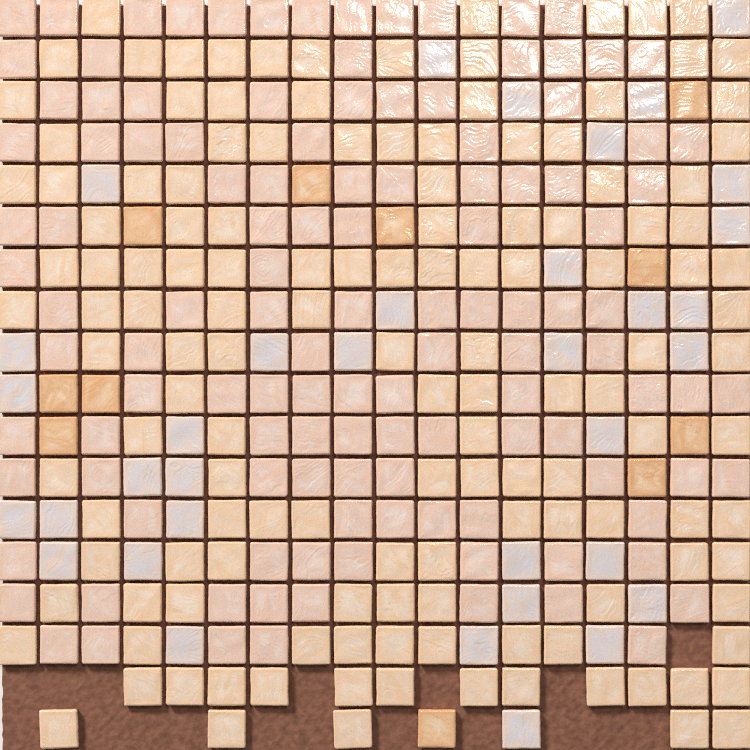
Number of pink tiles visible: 121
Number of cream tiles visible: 139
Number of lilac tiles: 35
